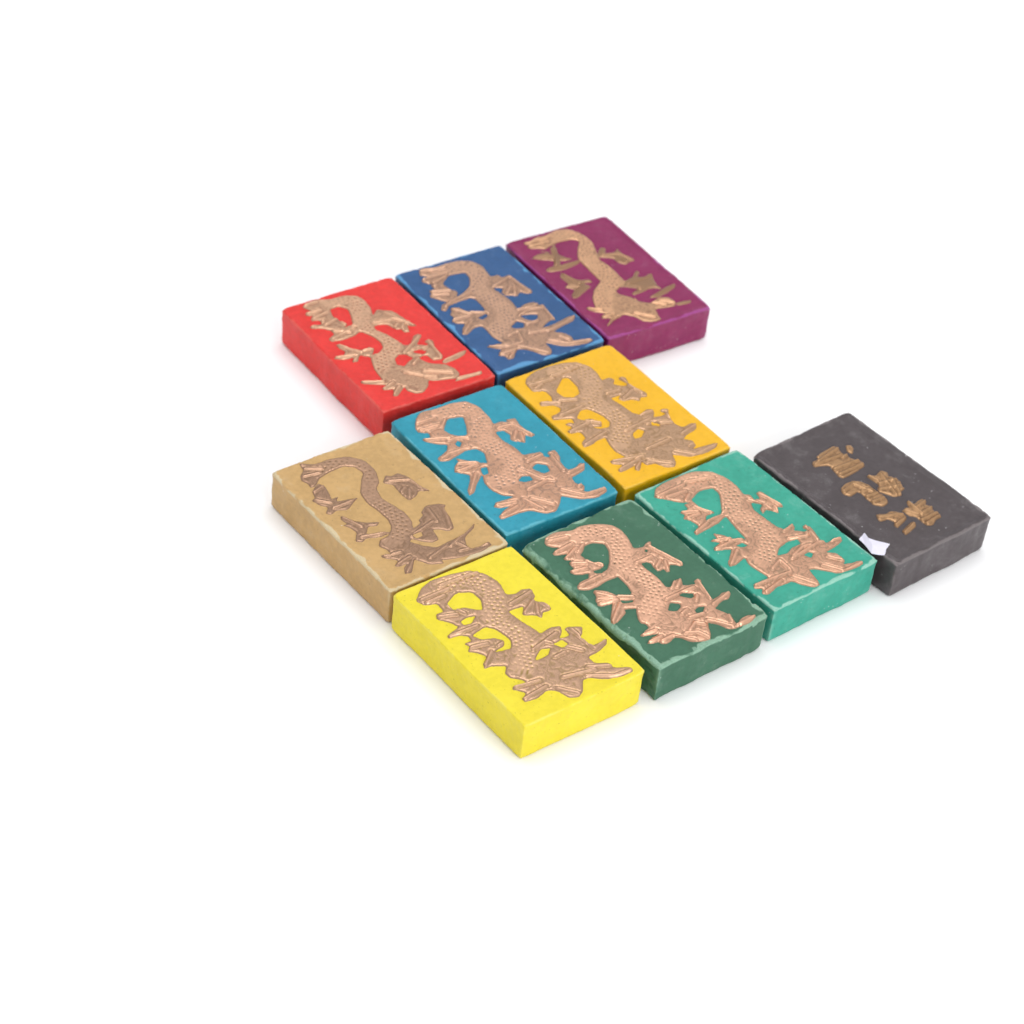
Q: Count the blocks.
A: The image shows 10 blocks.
